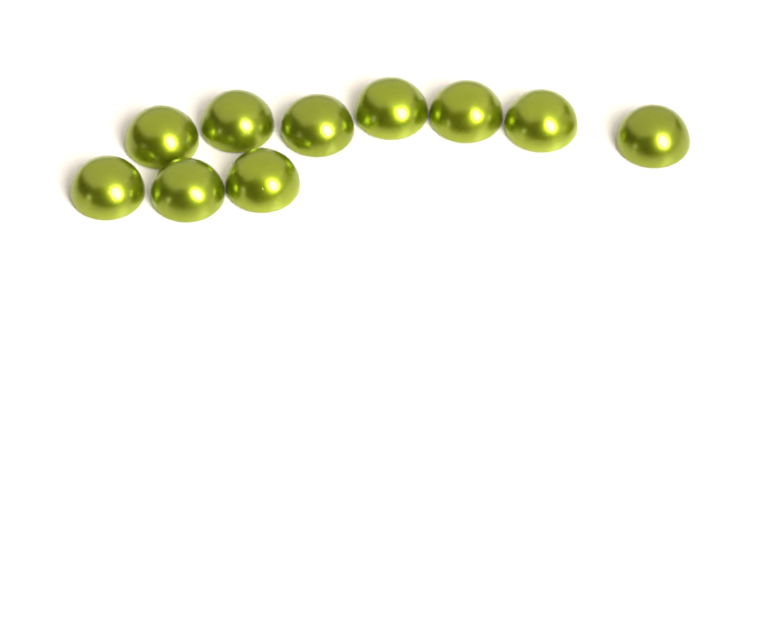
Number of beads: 10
